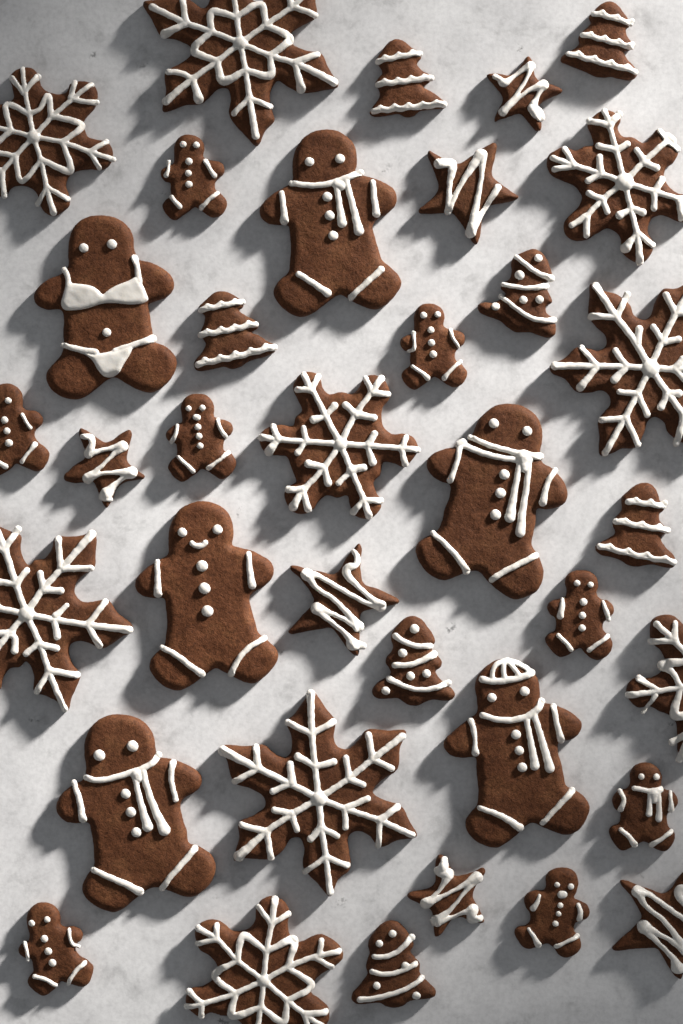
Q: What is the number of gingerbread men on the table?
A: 14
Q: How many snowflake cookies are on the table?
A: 9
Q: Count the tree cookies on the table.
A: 7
